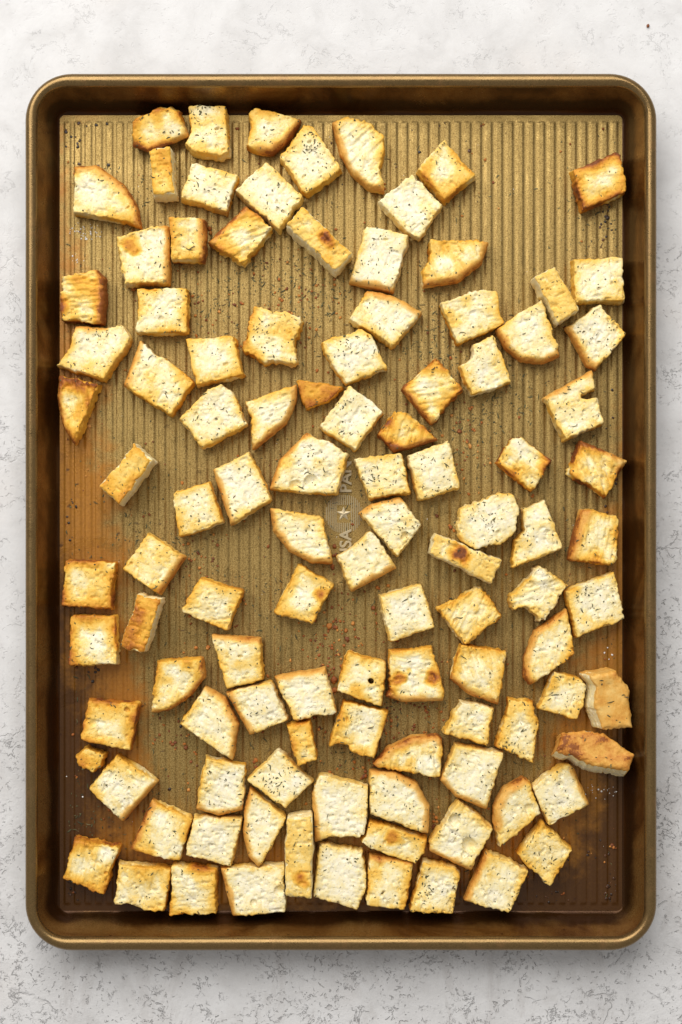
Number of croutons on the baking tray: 107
